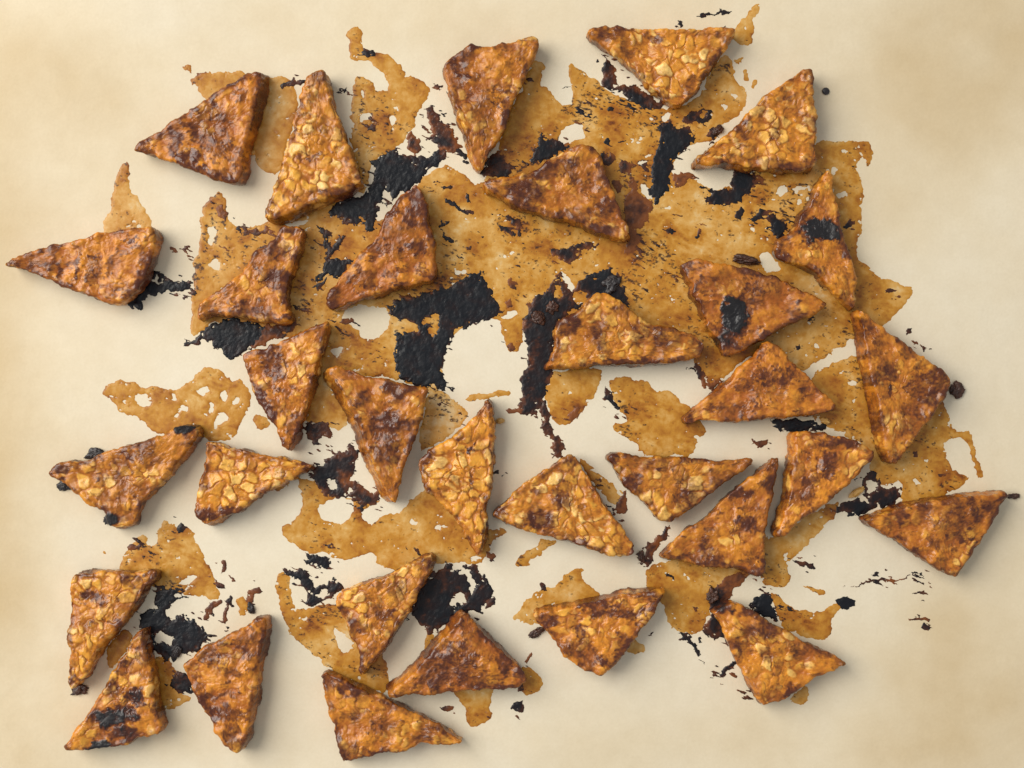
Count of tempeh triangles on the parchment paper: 32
